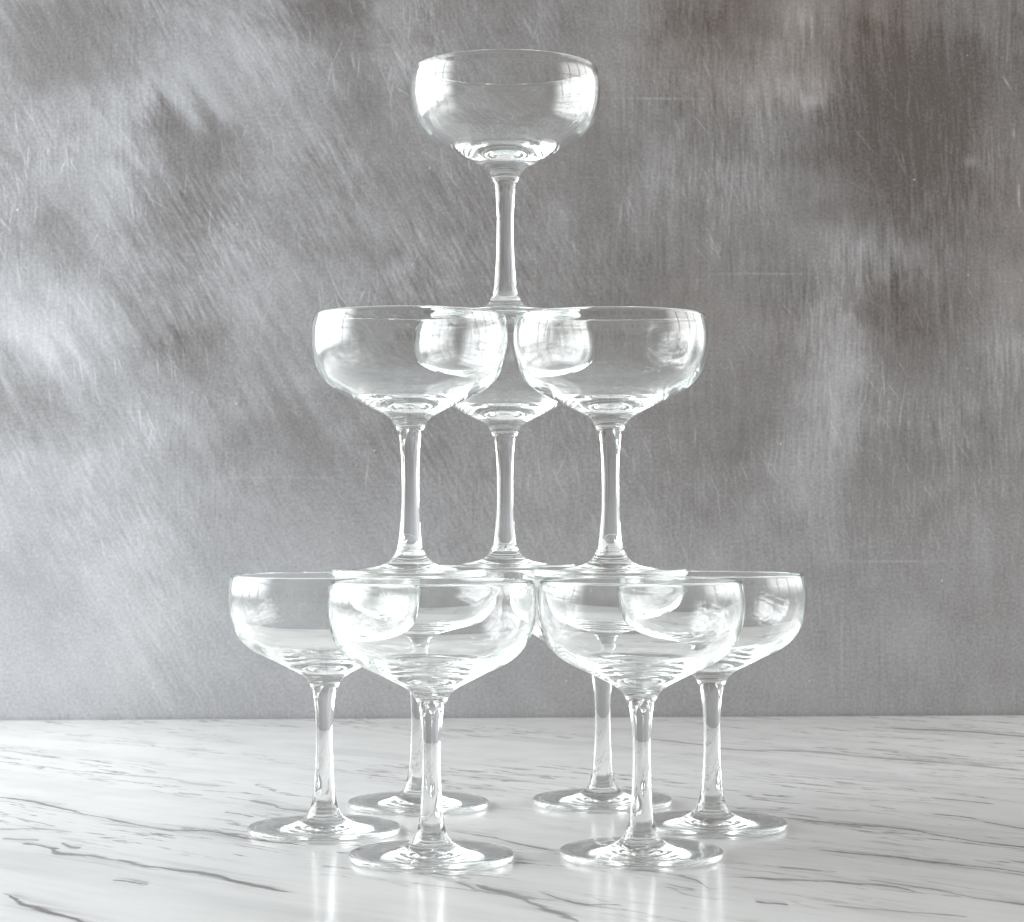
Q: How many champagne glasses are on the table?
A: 10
